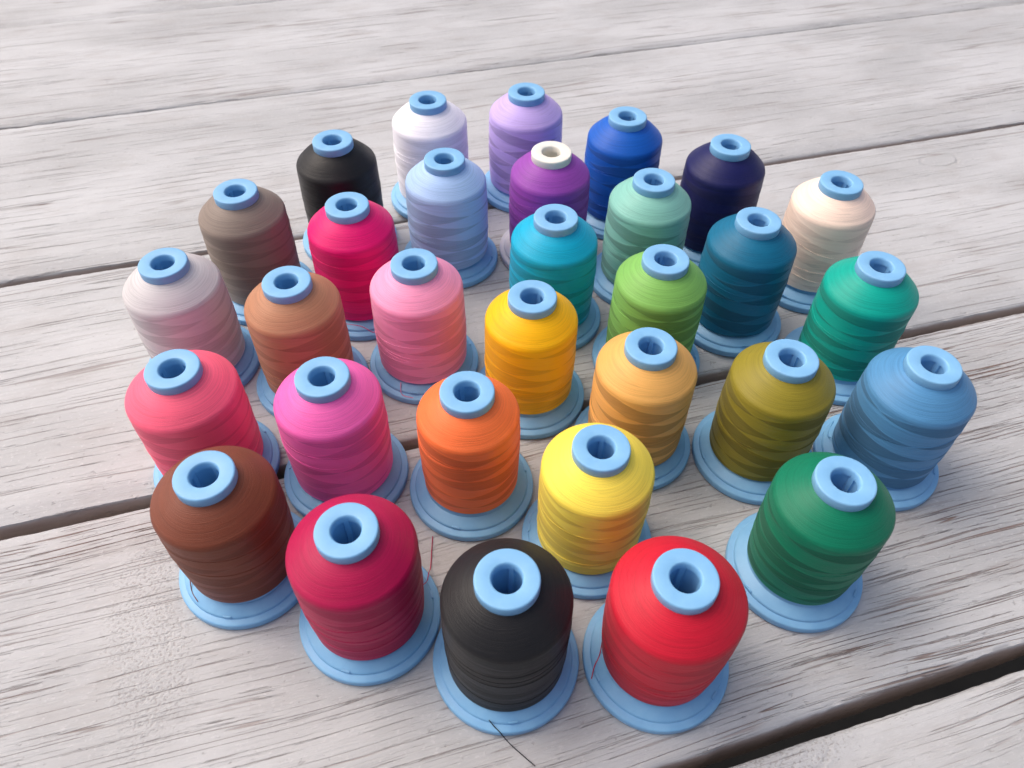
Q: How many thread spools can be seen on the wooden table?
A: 31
